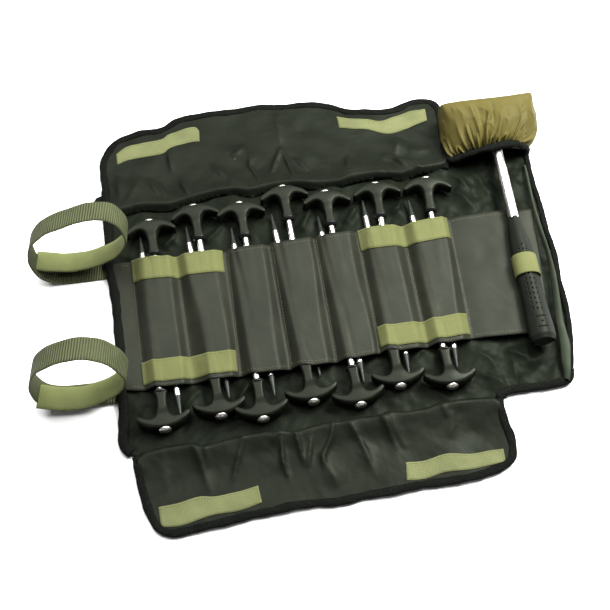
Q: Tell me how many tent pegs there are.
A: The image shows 14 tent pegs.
